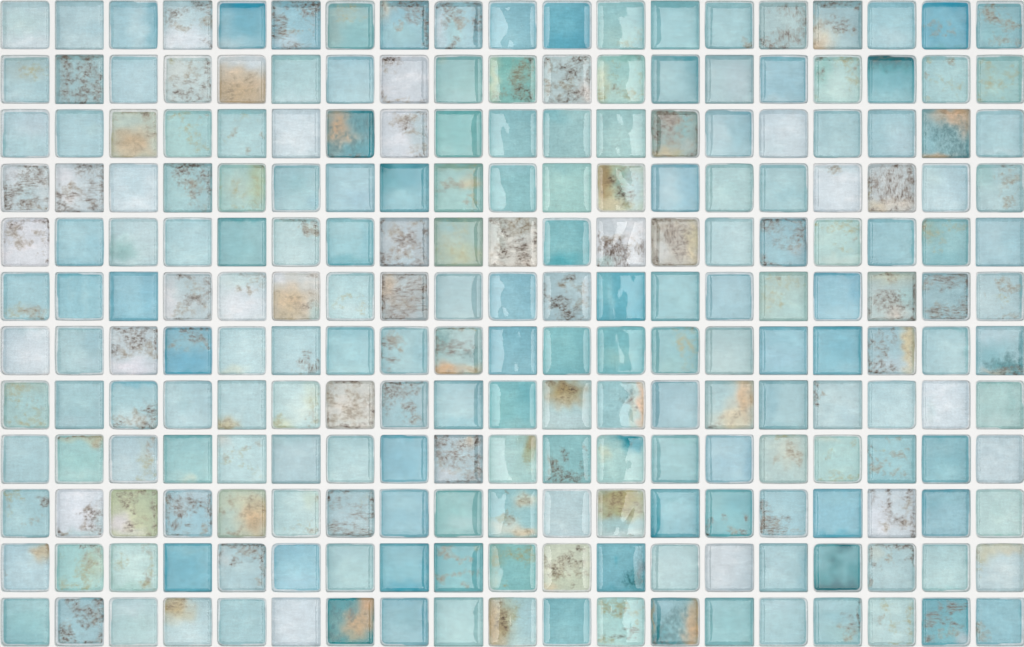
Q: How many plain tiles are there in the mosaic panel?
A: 107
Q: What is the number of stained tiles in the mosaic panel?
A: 121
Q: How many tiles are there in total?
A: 228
